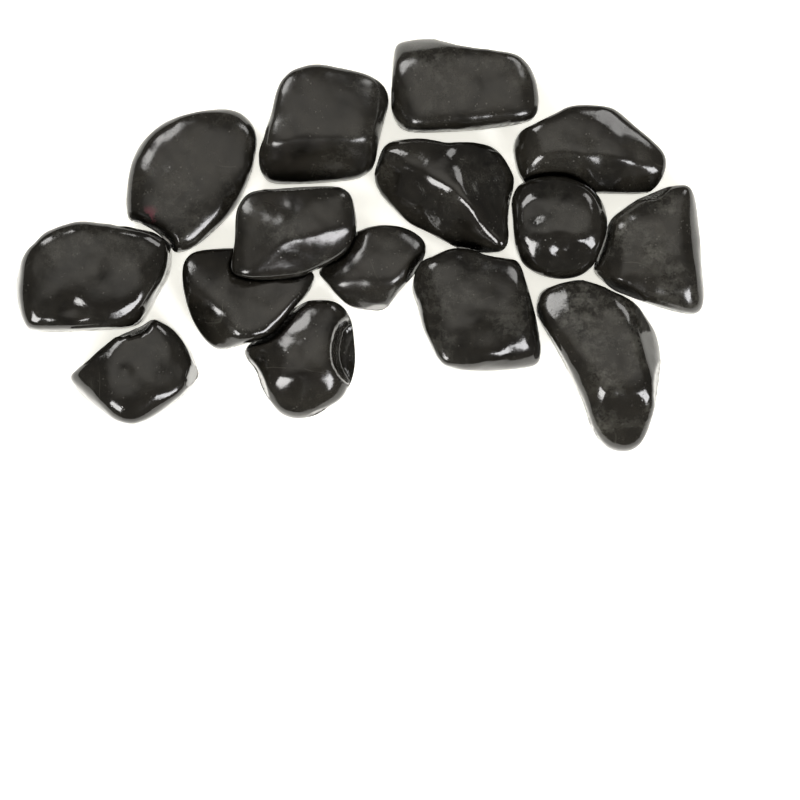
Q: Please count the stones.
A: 15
